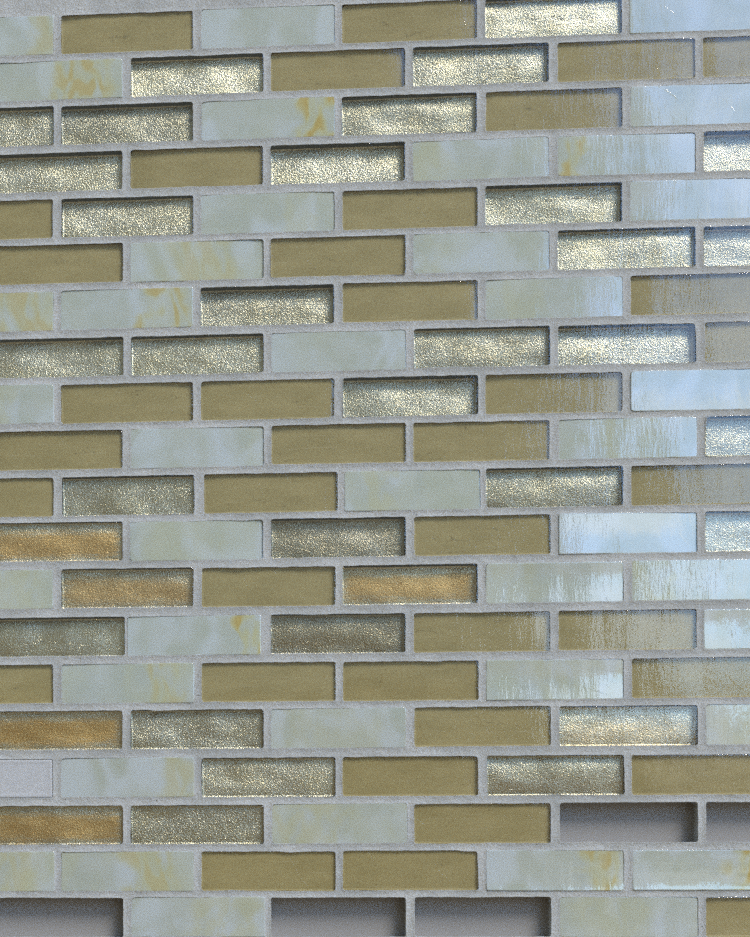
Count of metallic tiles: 36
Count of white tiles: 40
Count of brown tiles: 38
